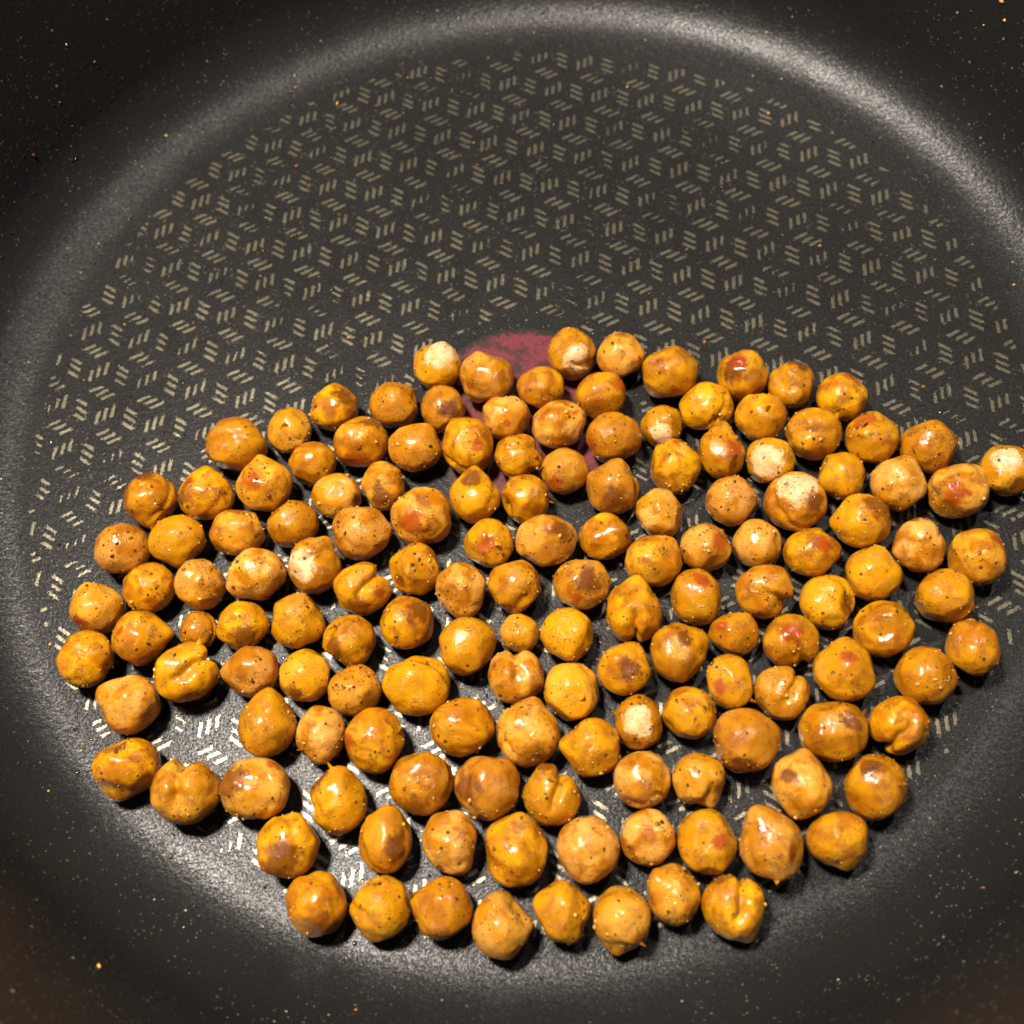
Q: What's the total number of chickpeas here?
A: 147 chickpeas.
